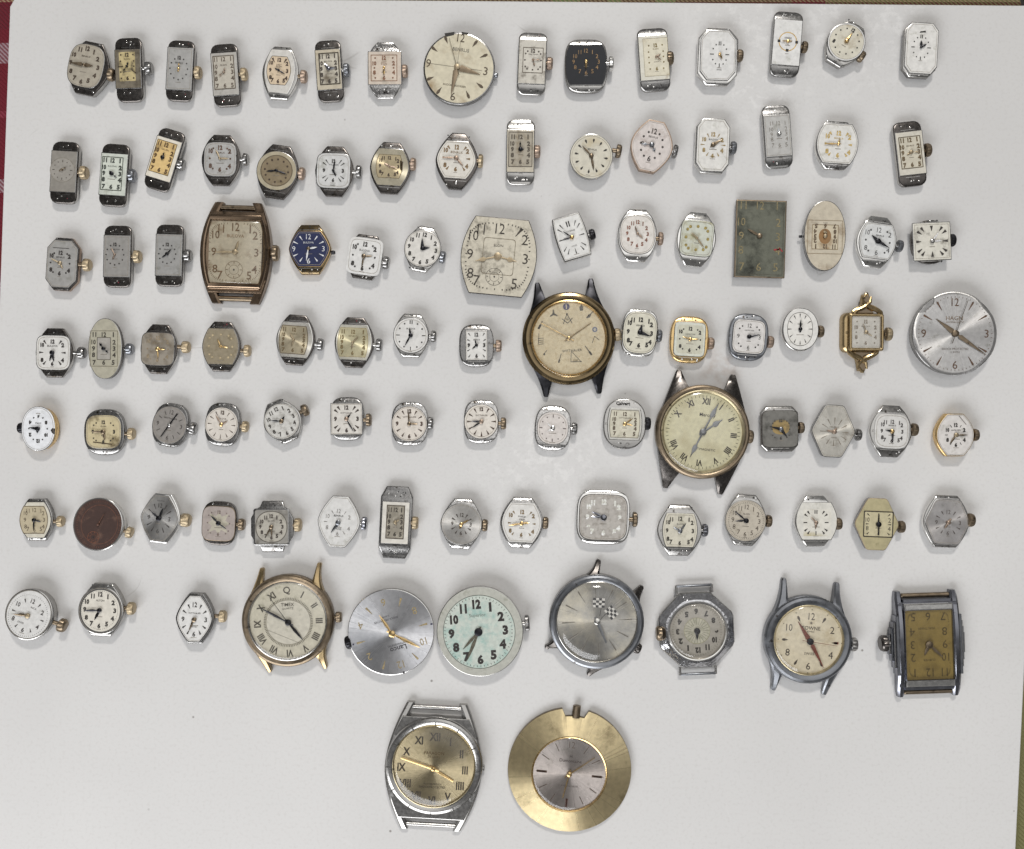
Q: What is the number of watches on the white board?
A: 102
